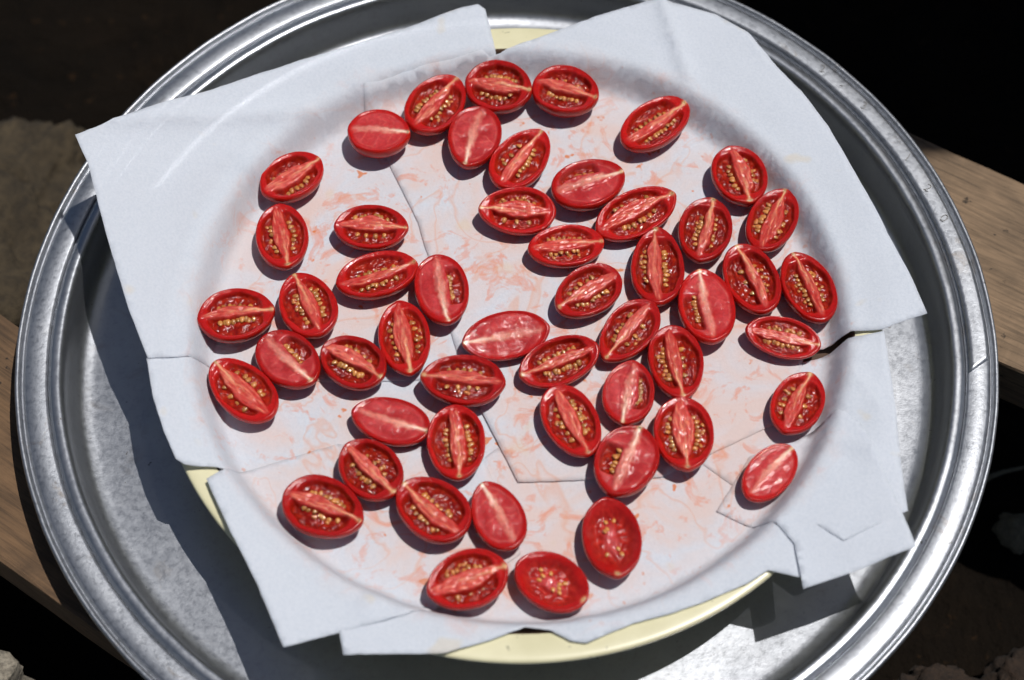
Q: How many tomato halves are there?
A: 51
